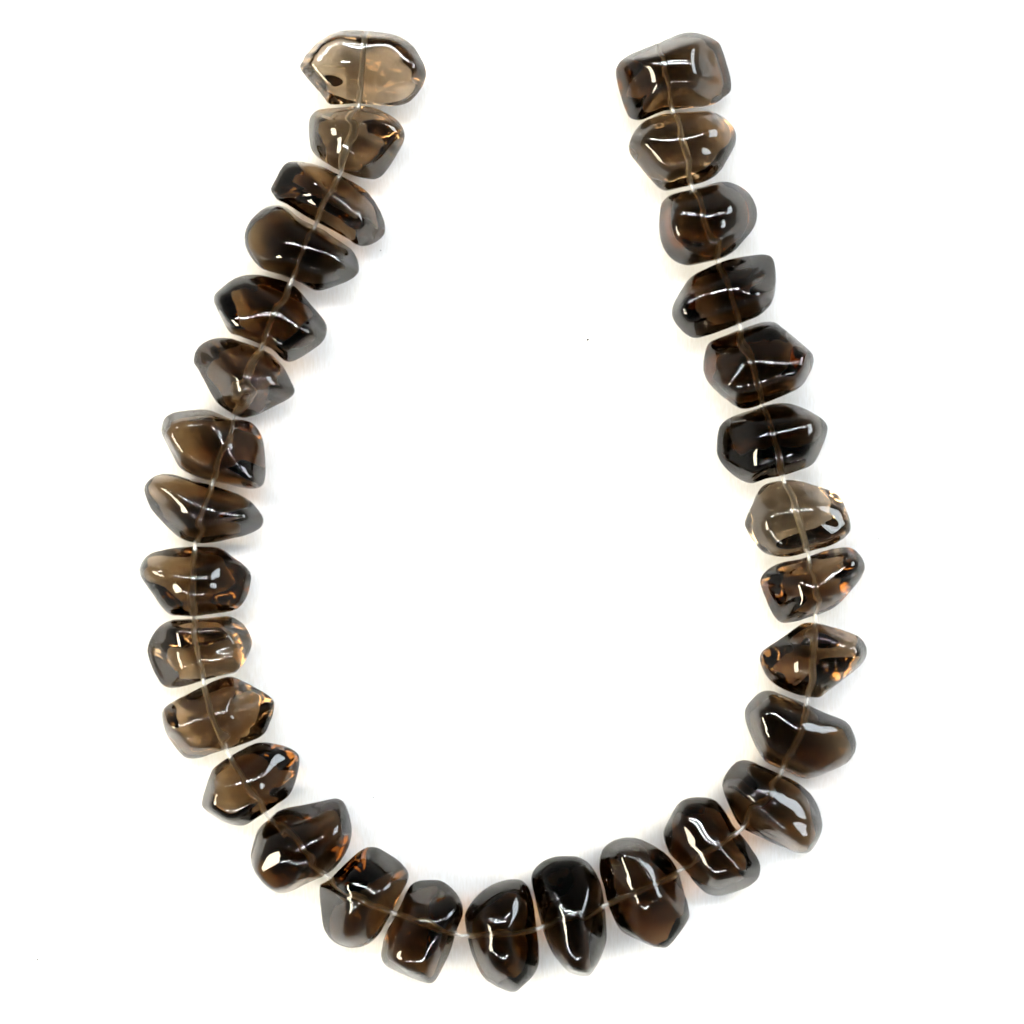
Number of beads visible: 30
